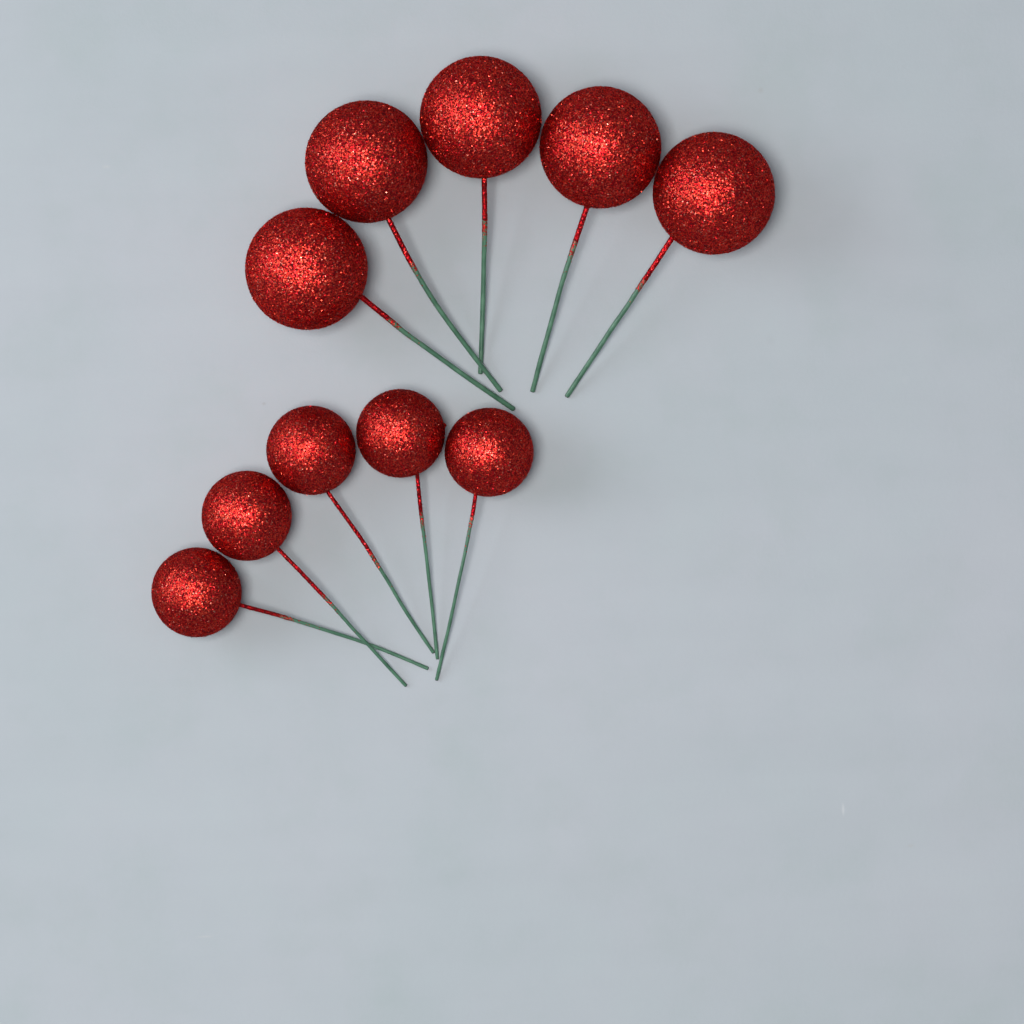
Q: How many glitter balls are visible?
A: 10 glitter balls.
